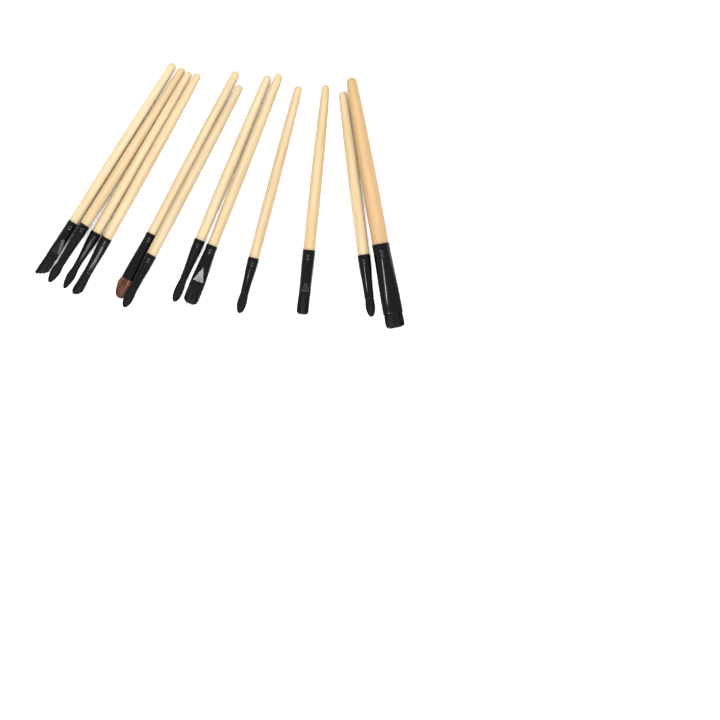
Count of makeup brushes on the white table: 12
